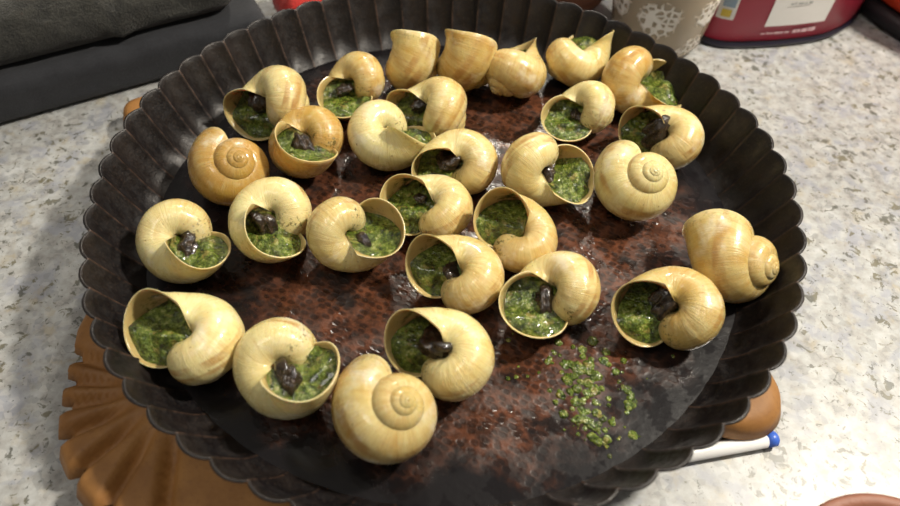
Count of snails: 29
